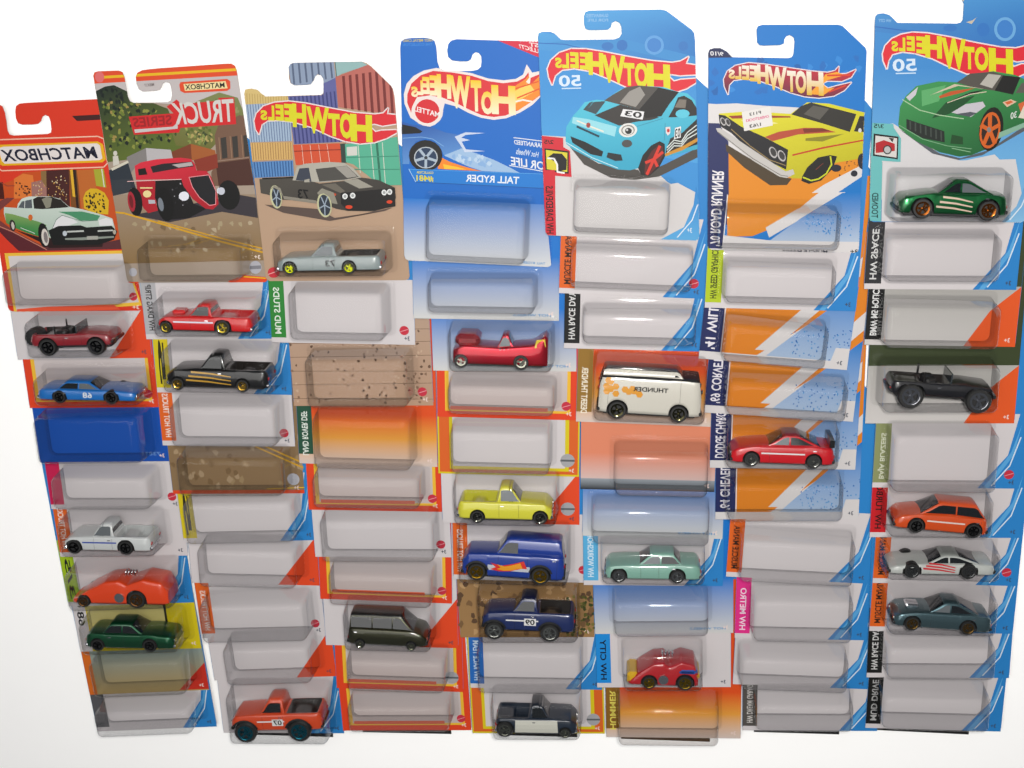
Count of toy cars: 24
